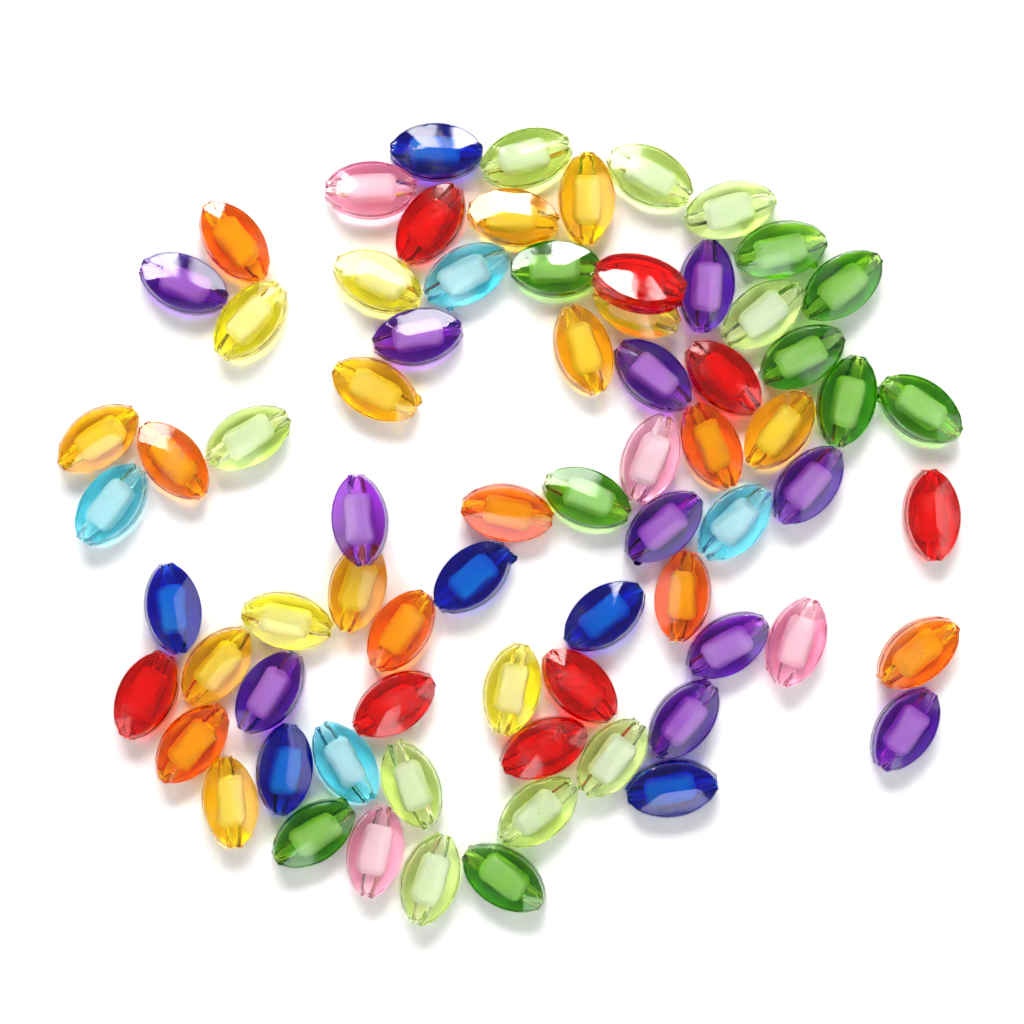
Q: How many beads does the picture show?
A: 73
